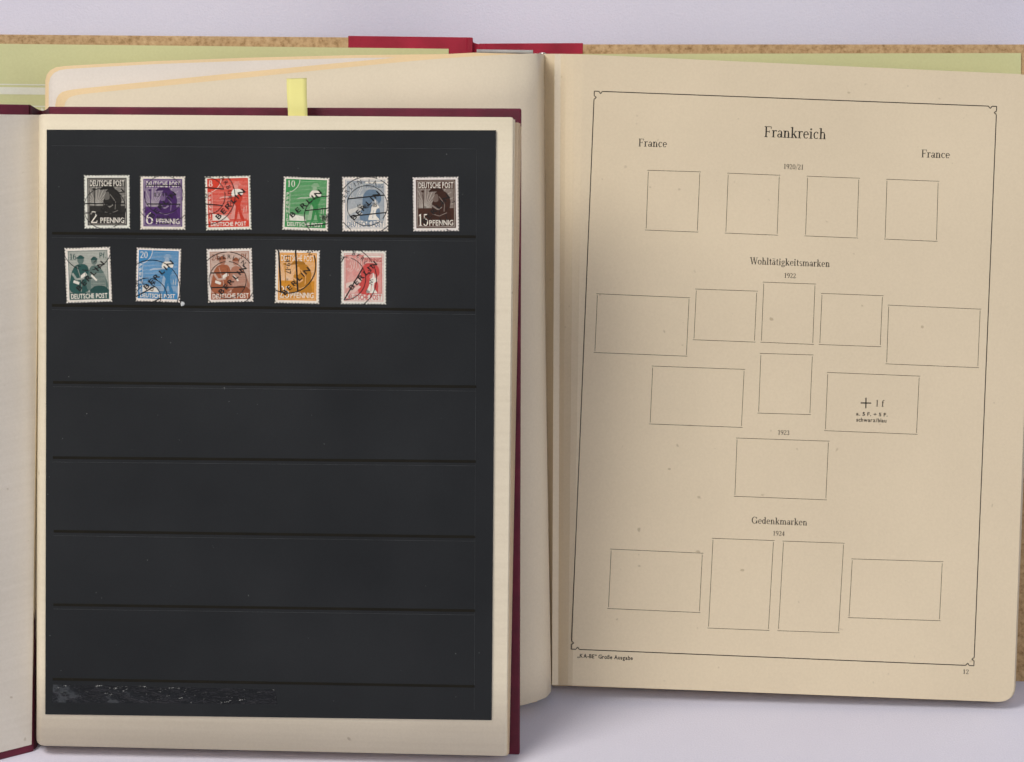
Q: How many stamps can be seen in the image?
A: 11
